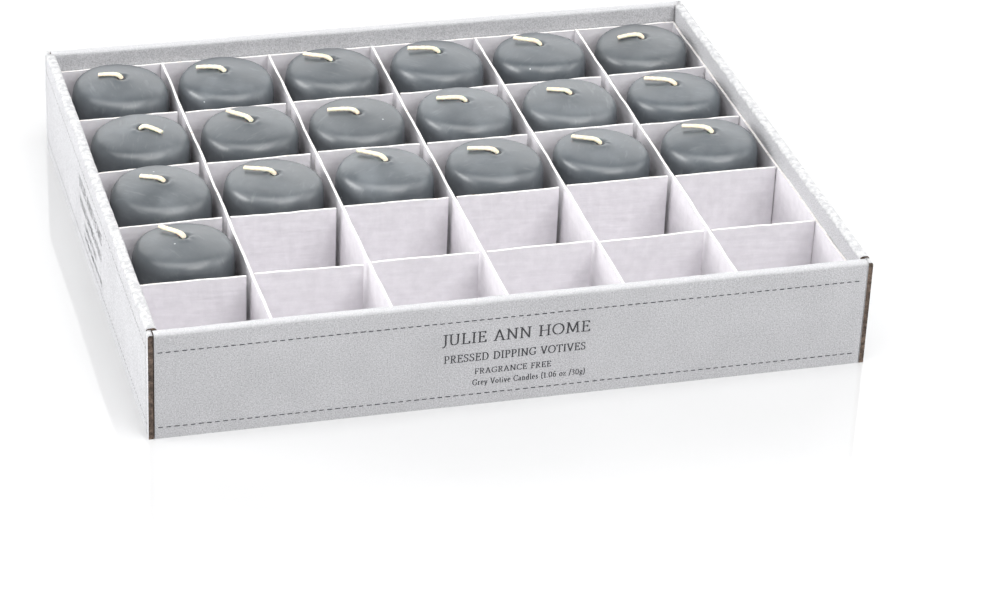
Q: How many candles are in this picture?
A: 19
